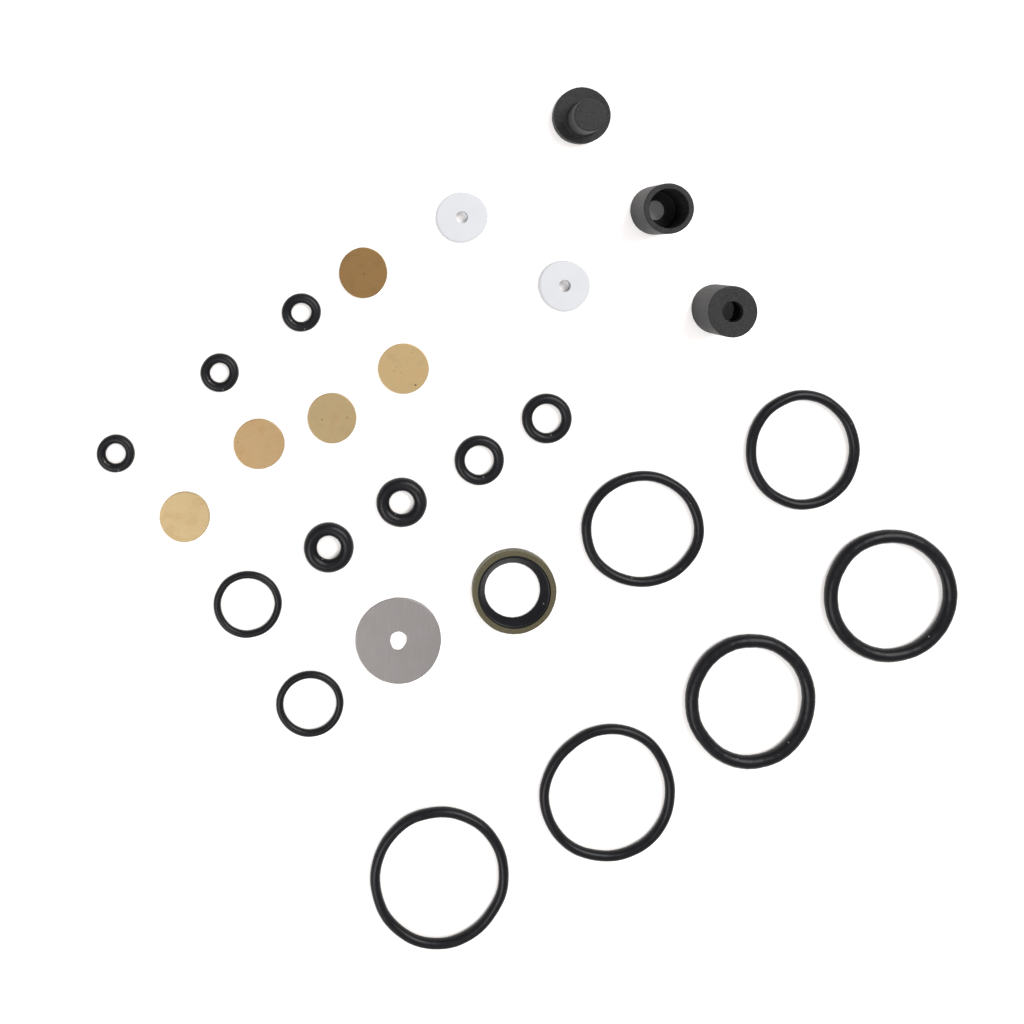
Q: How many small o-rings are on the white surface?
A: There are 9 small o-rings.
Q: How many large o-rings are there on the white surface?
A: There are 6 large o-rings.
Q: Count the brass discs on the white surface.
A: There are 5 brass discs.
